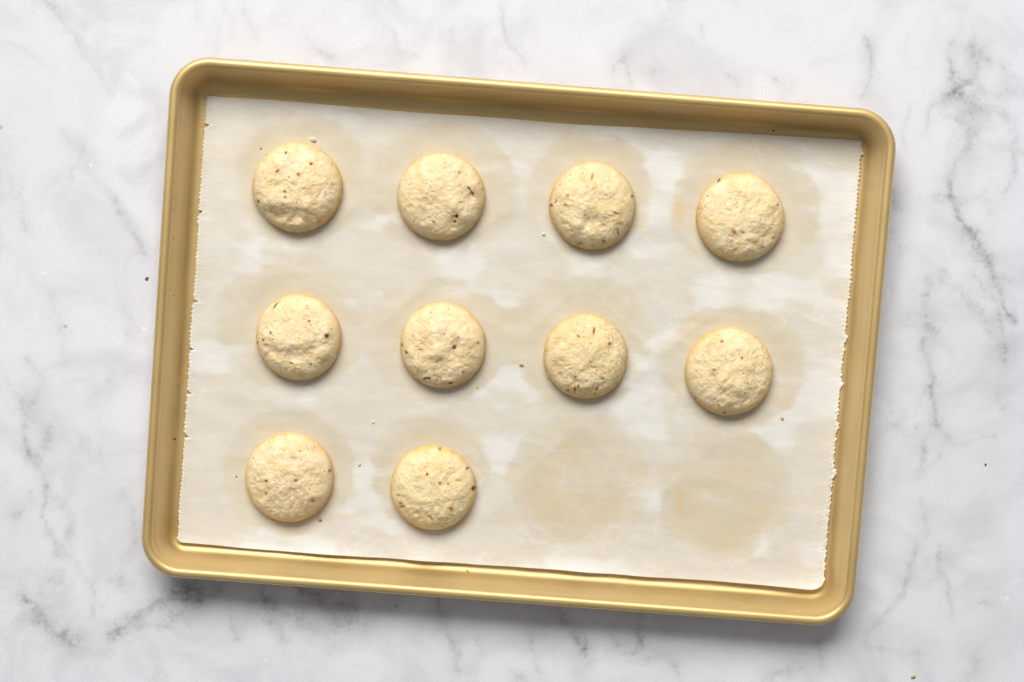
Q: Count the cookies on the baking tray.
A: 10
